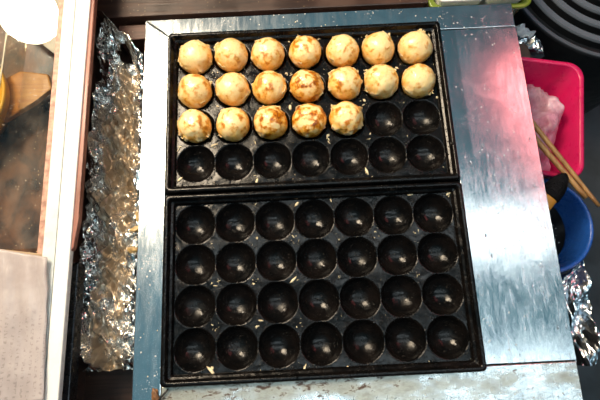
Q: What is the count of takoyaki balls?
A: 19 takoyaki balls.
